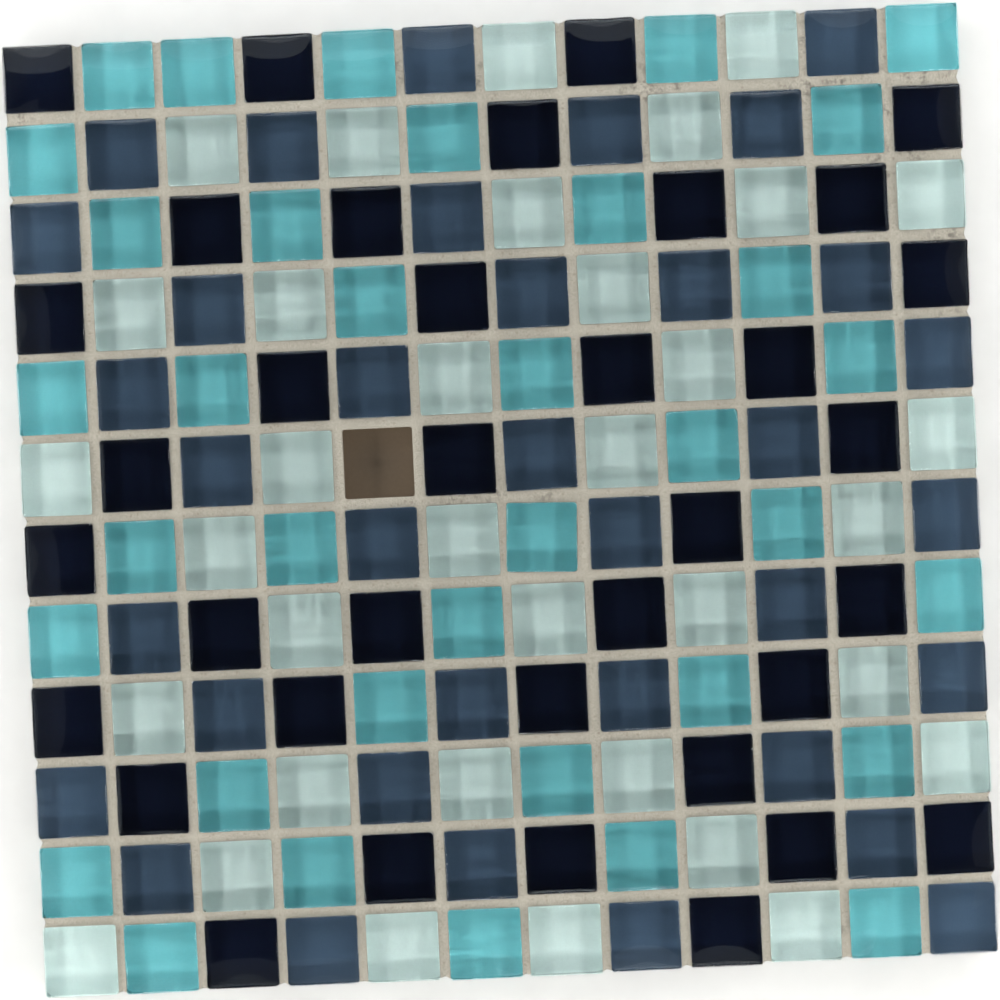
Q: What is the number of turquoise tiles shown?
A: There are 36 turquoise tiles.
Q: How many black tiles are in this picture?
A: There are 36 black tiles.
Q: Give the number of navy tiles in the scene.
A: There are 36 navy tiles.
